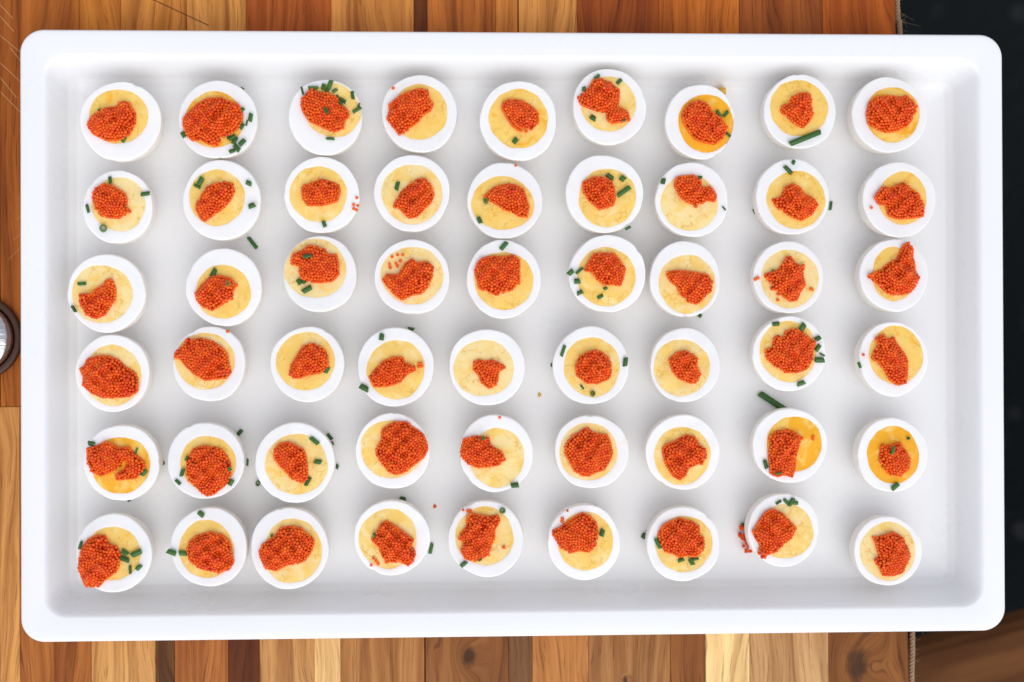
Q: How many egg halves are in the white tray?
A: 54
